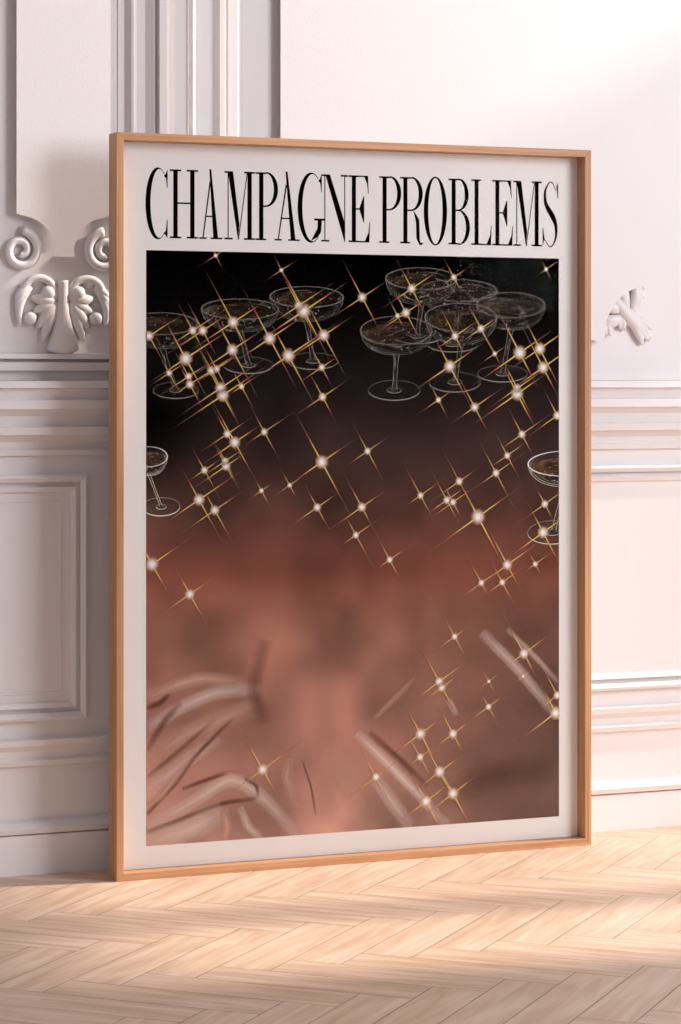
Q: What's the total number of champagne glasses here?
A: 10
